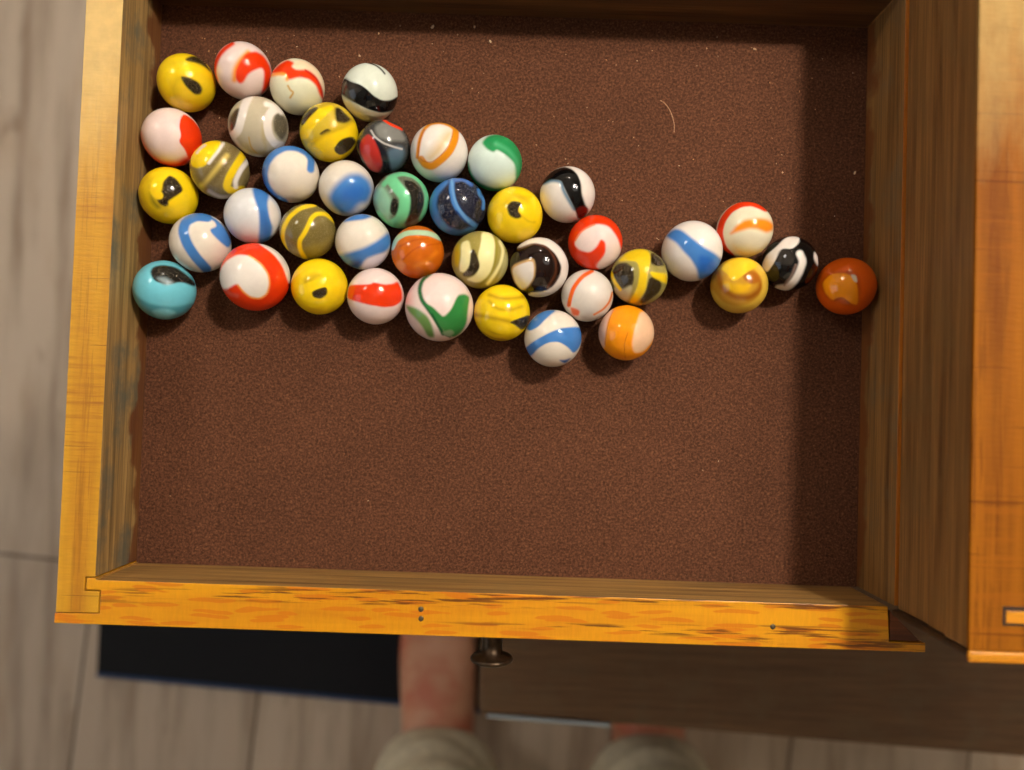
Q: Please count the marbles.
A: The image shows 41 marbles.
